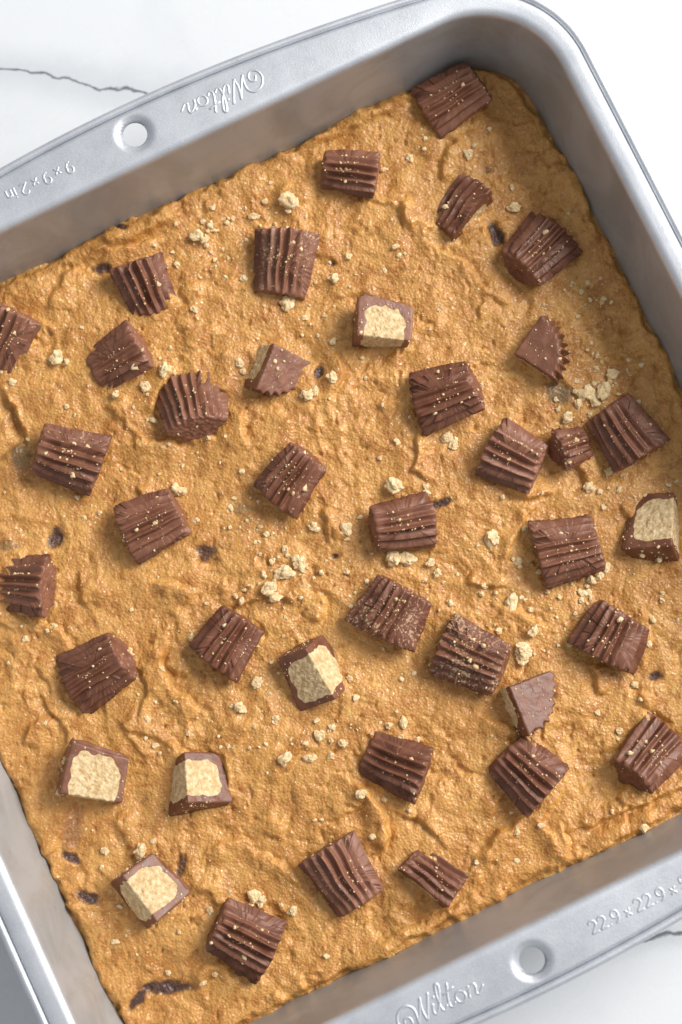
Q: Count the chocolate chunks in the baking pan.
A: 39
